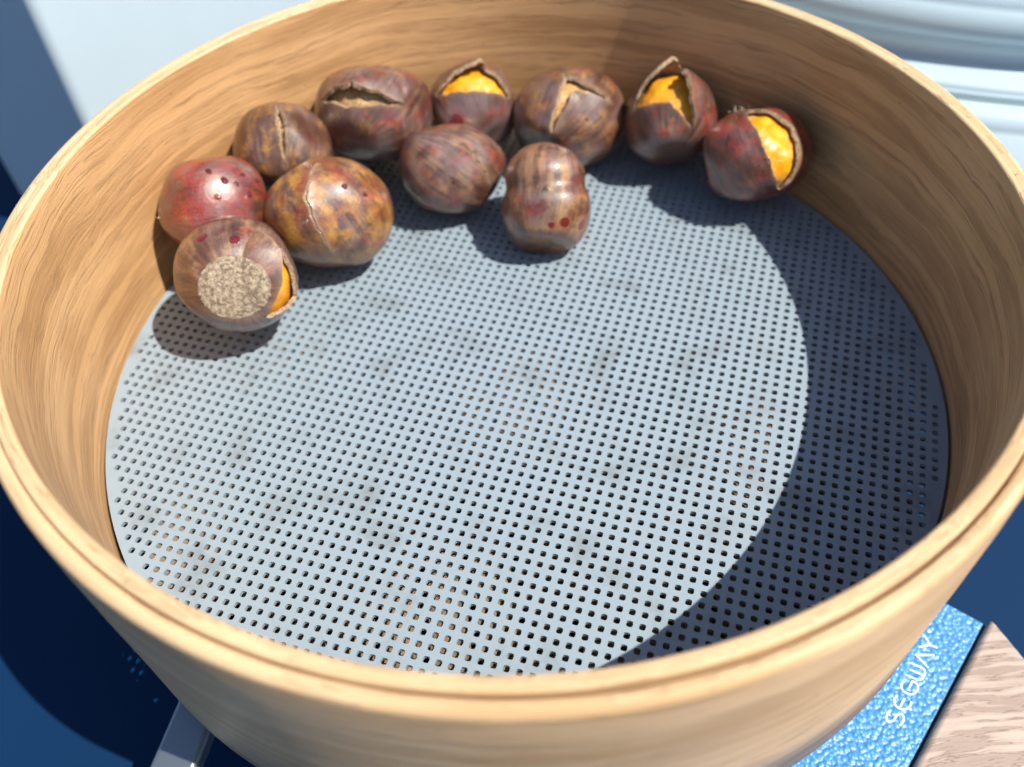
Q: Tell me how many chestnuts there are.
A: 11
